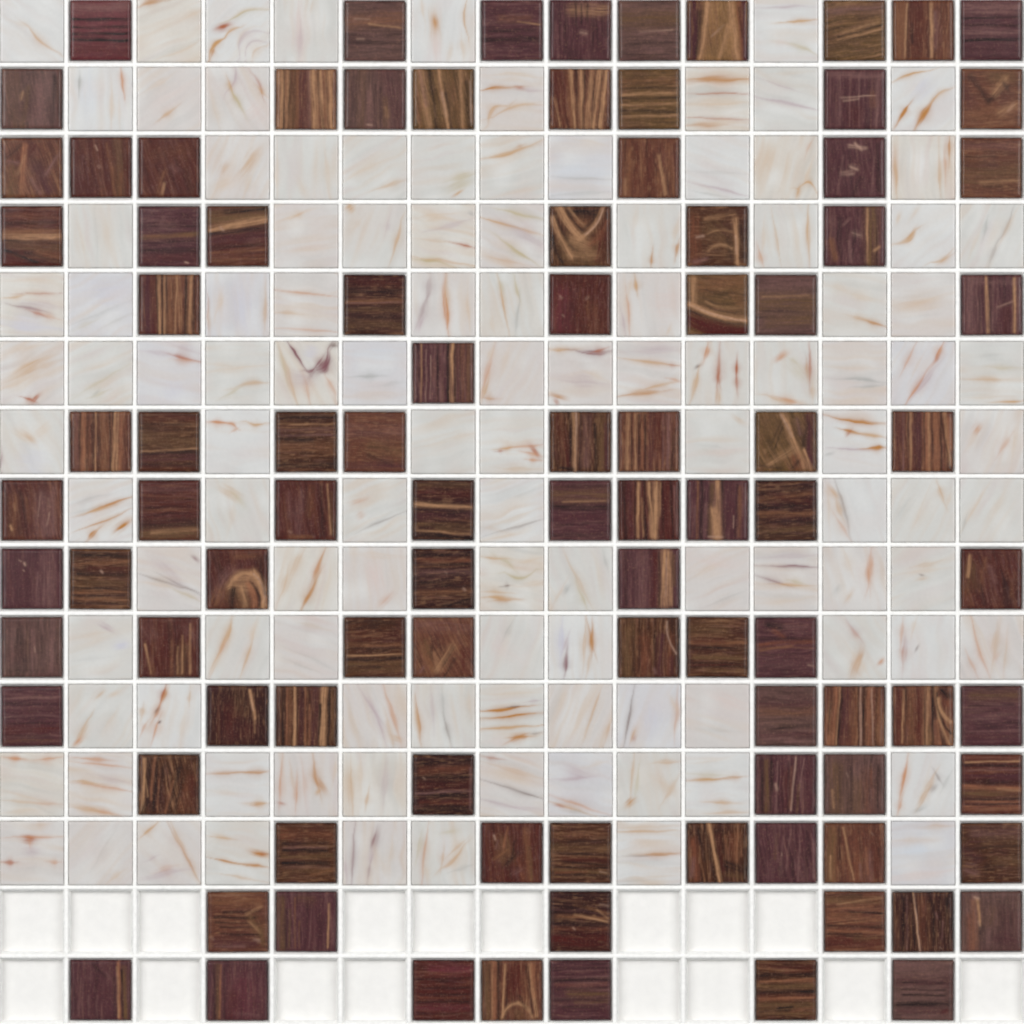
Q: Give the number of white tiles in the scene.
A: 111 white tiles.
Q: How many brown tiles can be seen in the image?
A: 97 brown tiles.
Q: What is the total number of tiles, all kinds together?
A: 208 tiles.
